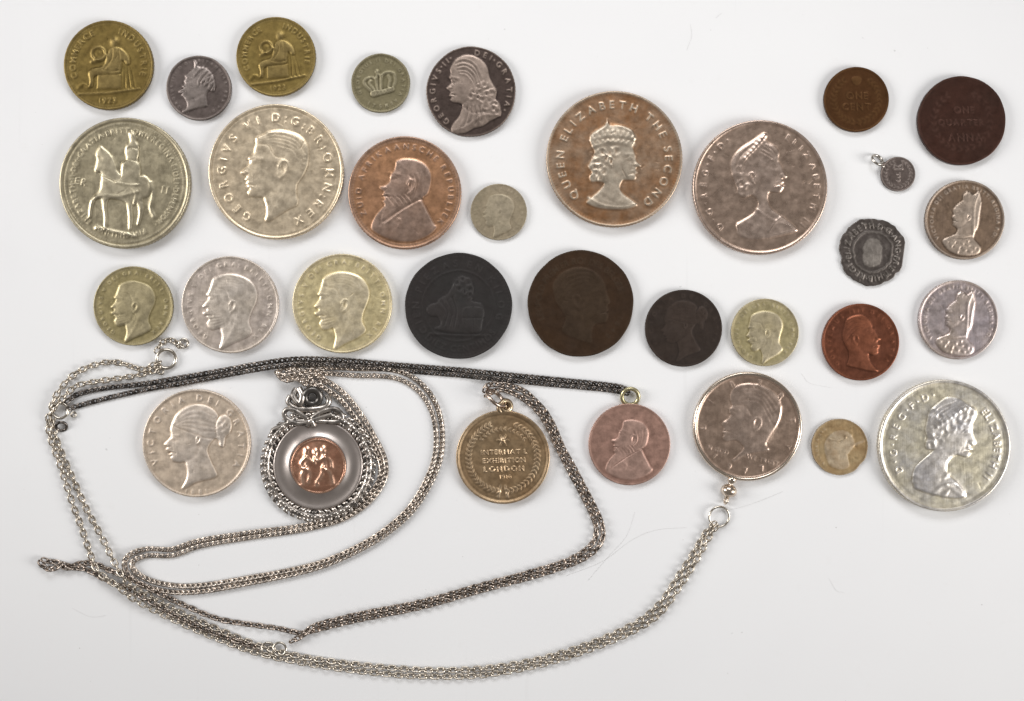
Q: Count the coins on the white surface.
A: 30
